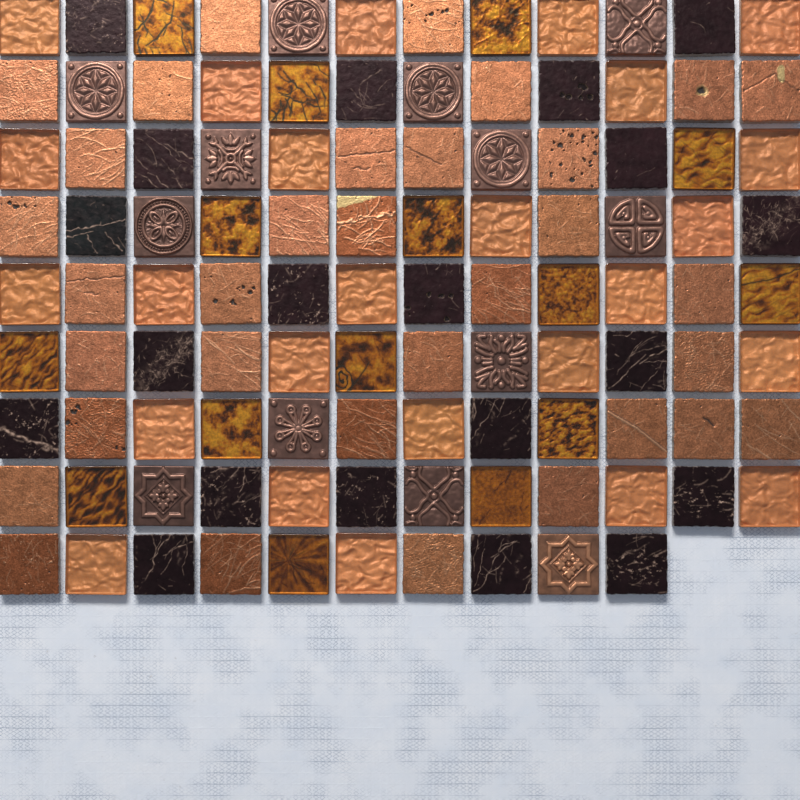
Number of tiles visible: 106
